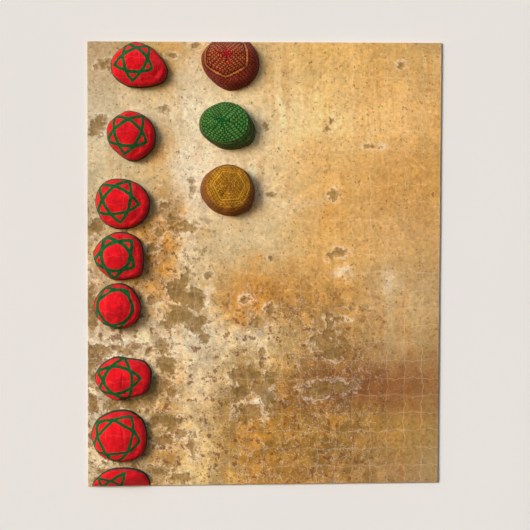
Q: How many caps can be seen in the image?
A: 11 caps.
